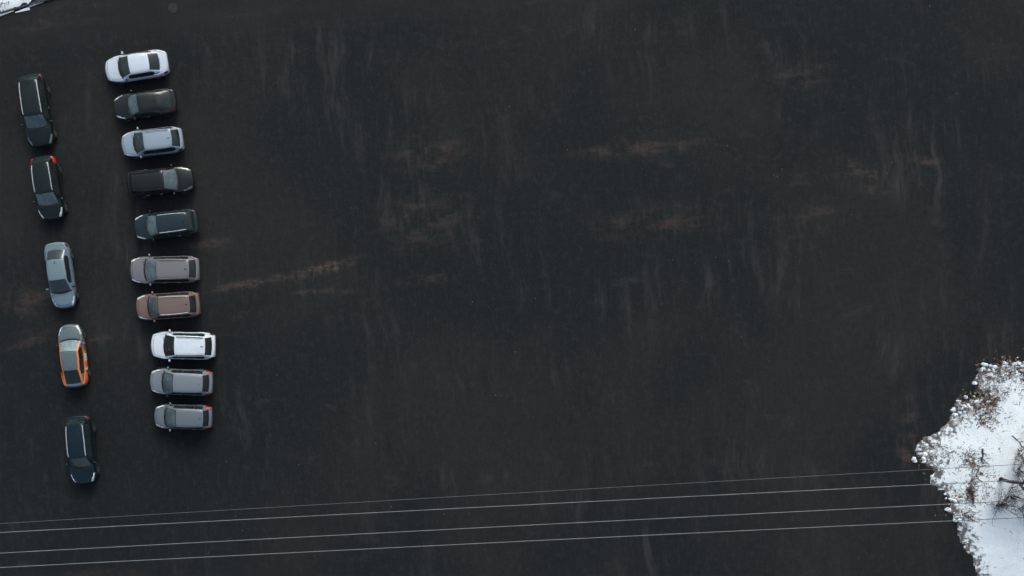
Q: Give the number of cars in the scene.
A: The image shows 15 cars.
